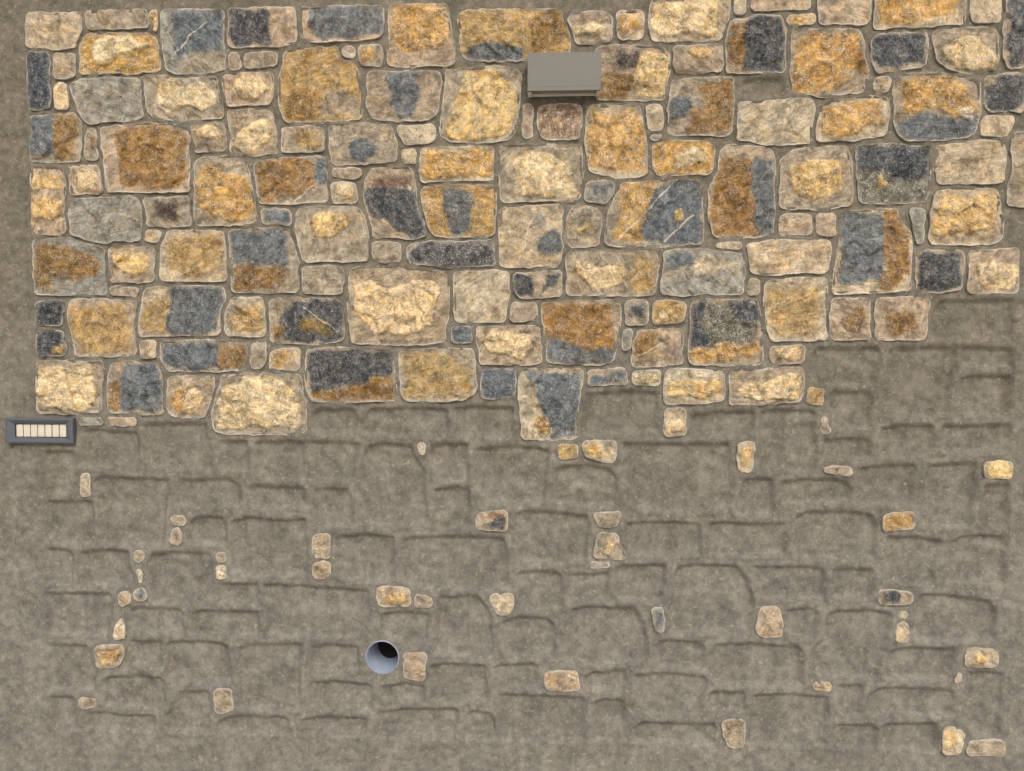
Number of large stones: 97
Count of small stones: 92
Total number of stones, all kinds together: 189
